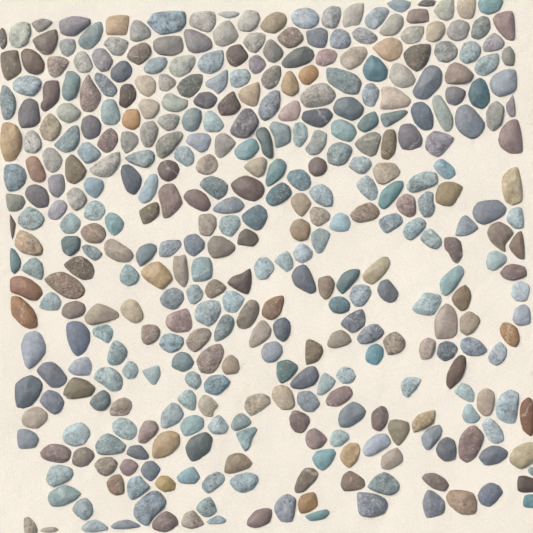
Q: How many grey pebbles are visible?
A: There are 64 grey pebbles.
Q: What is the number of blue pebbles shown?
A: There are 178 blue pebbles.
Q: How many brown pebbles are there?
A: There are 132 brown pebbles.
